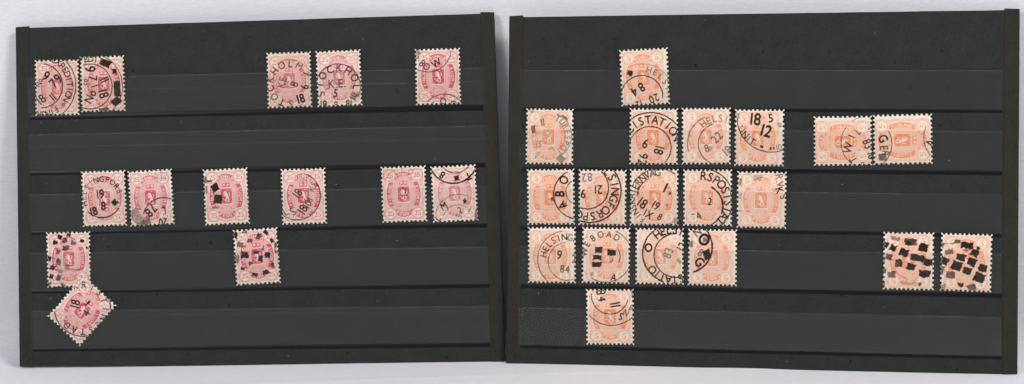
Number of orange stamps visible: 19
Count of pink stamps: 14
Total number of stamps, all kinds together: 33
